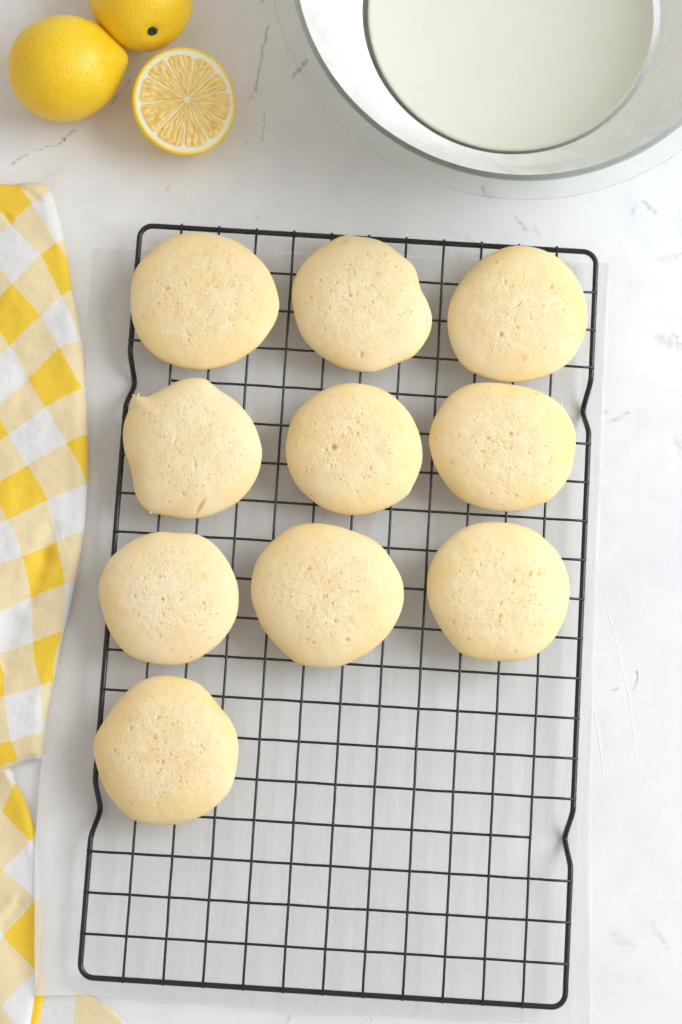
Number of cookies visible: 10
